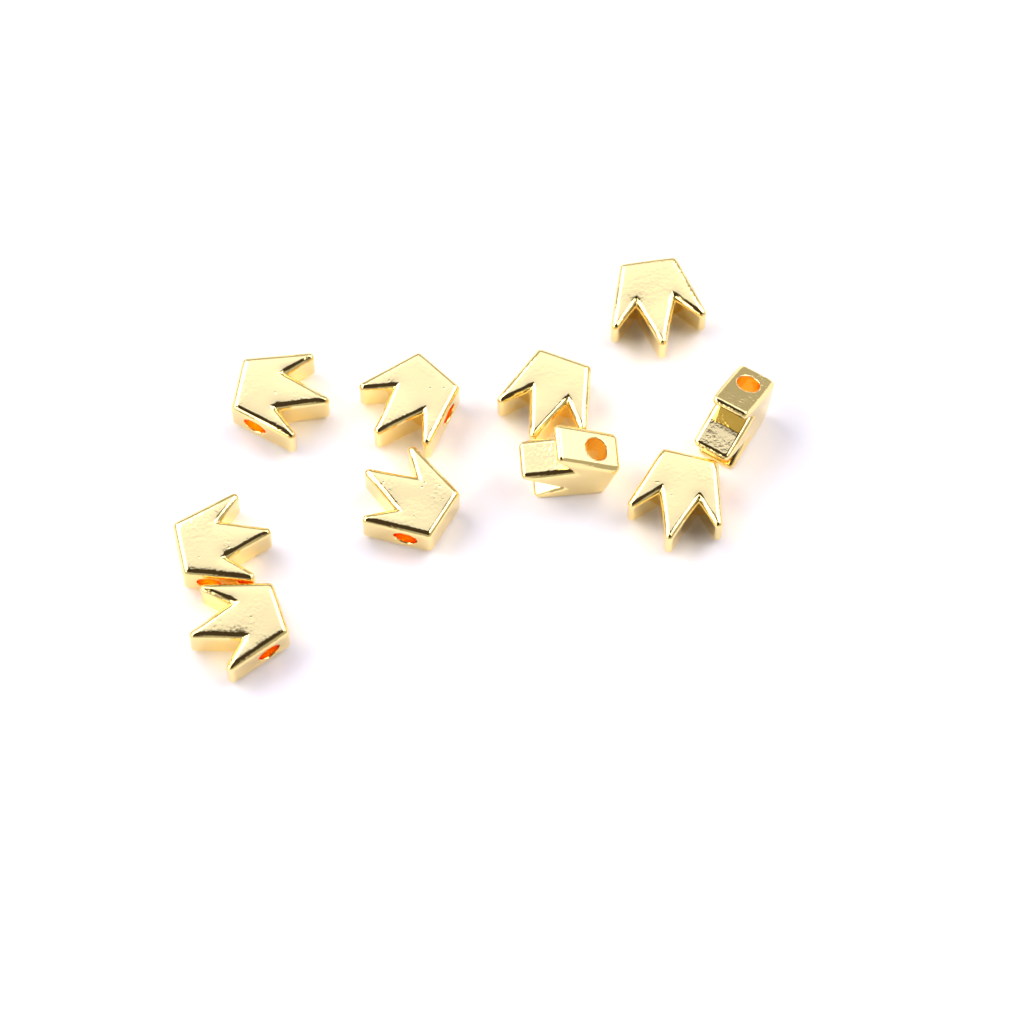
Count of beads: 10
